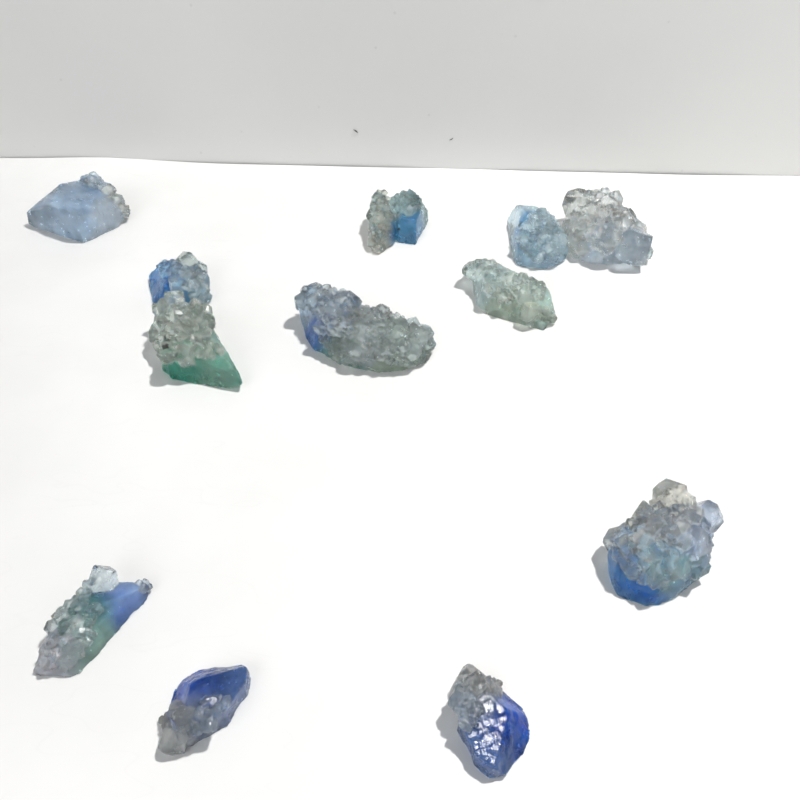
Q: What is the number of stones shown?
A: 12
